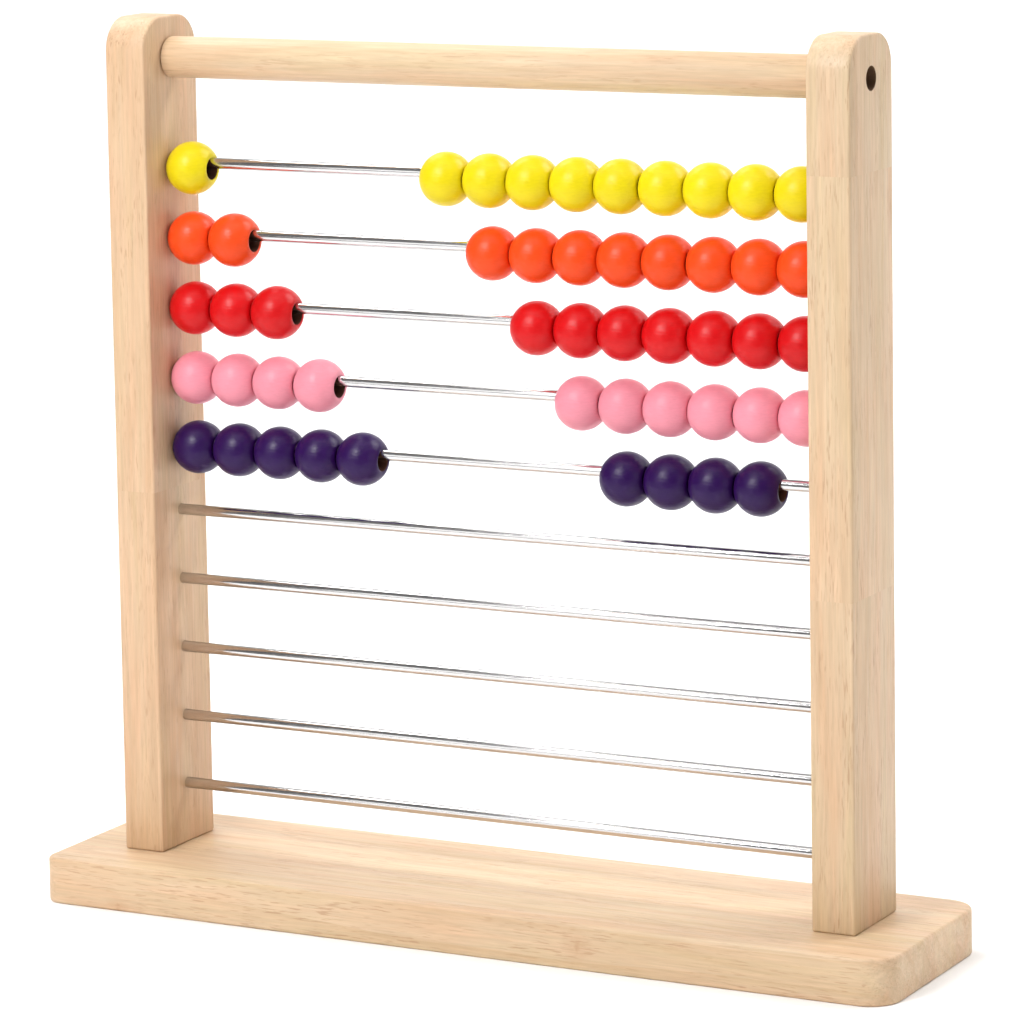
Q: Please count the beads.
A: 49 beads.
